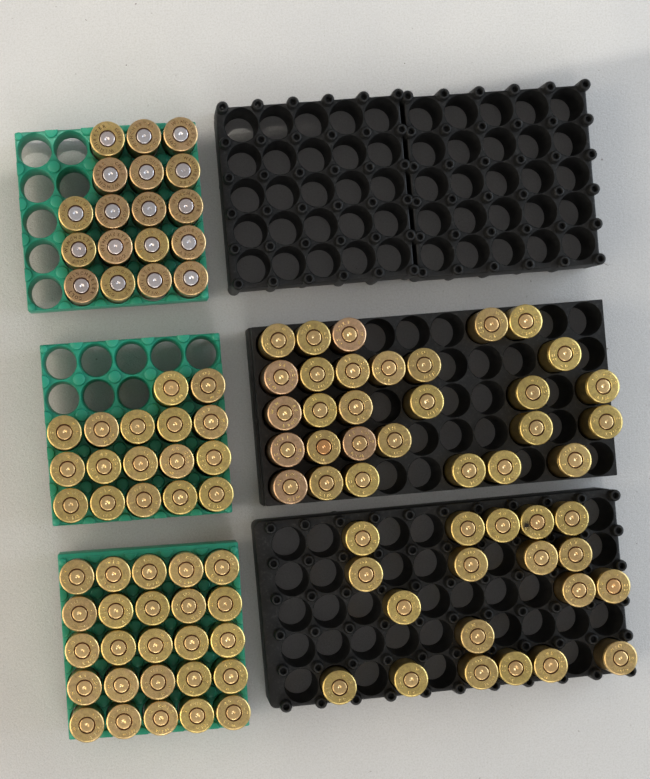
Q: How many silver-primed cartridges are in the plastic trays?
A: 18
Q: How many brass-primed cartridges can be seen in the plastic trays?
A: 90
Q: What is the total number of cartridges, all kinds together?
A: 108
